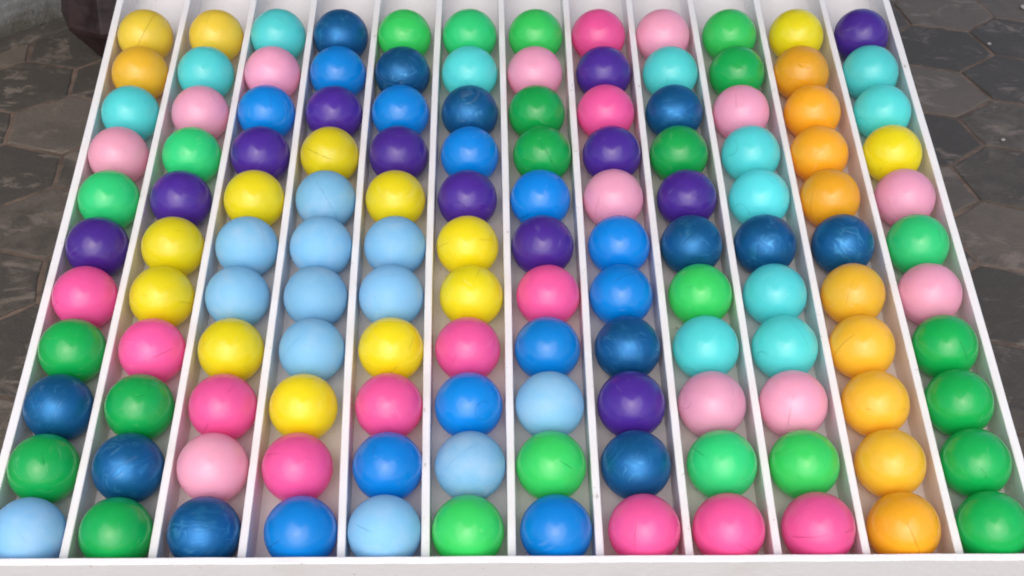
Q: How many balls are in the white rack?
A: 132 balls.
